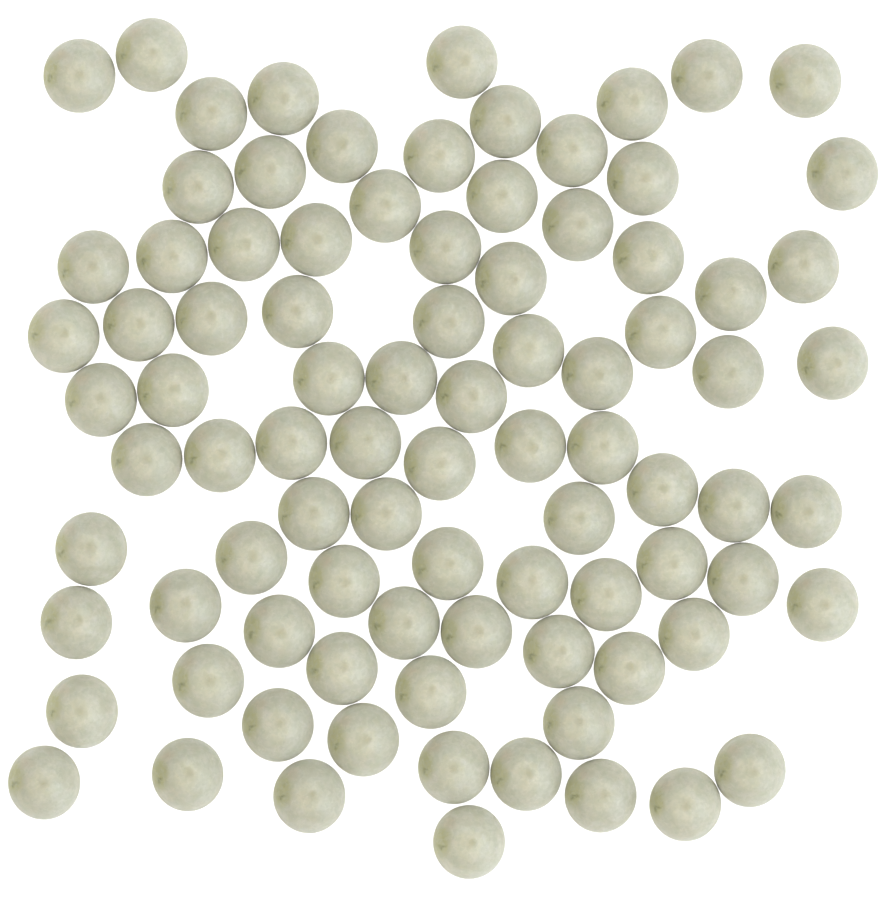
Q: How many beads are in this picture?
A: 89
